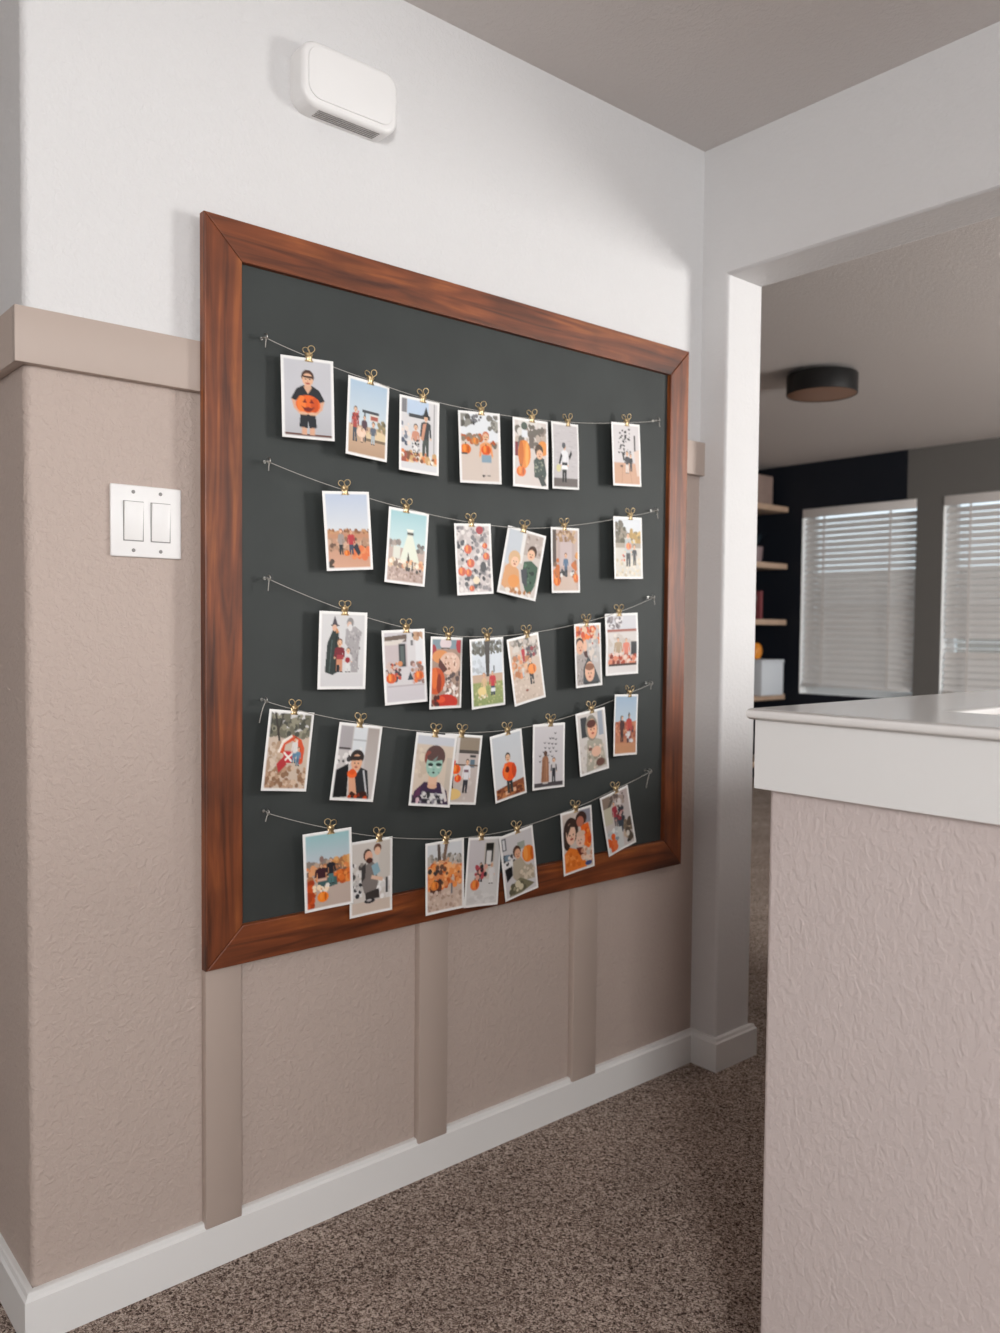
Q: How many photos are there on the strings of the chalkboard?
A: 35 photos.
